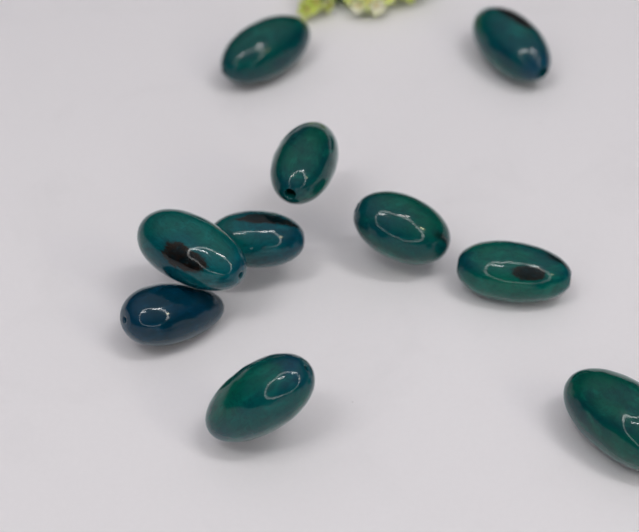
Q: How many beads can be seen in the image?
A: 10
